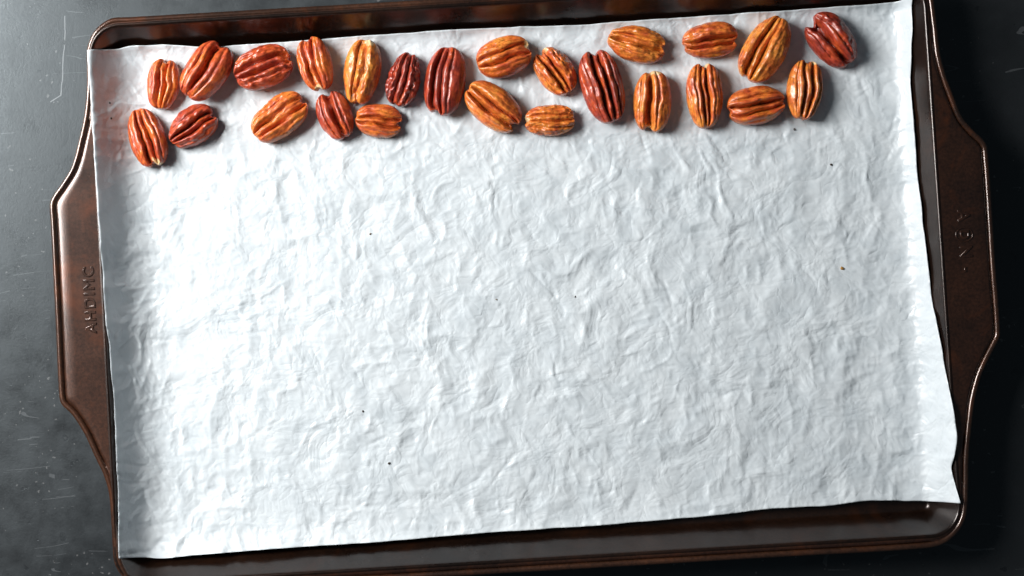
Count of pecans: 25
